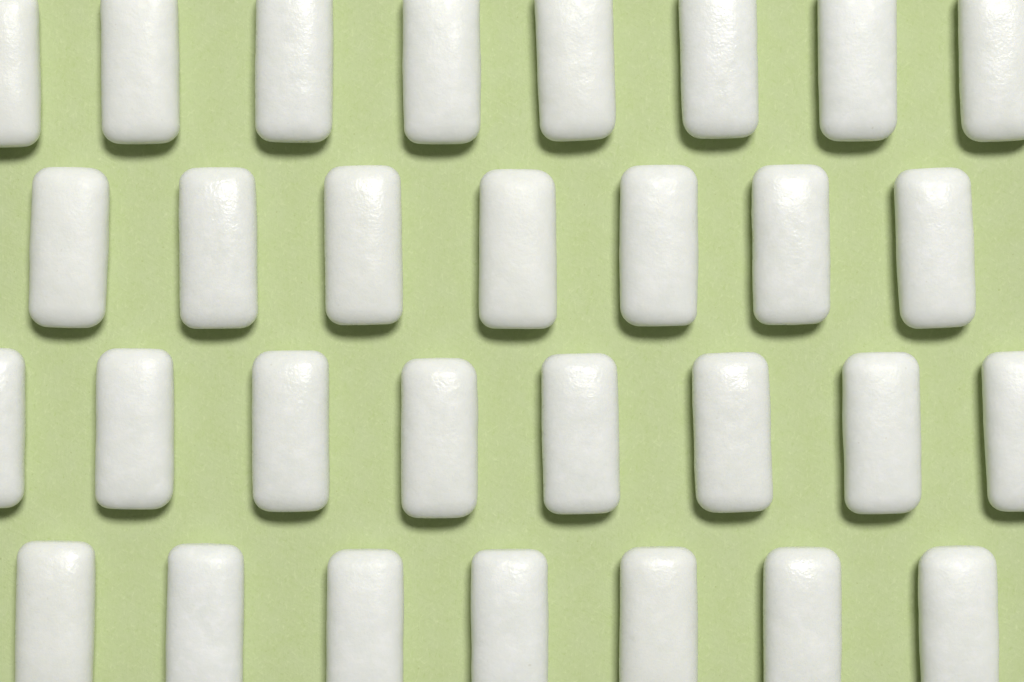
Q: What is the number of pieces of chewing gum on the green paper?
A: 30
